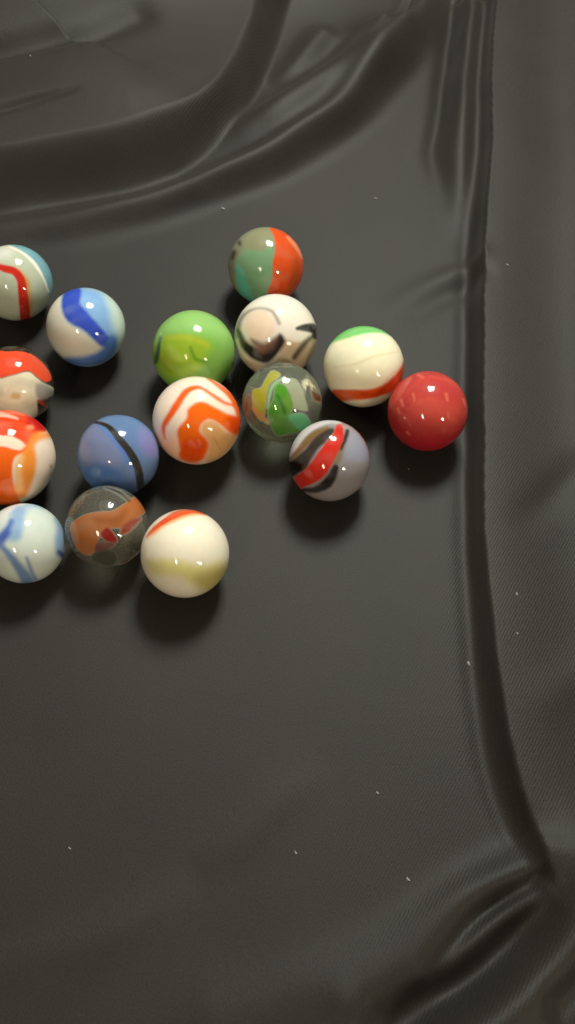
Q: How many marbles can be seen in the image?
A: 16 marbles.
